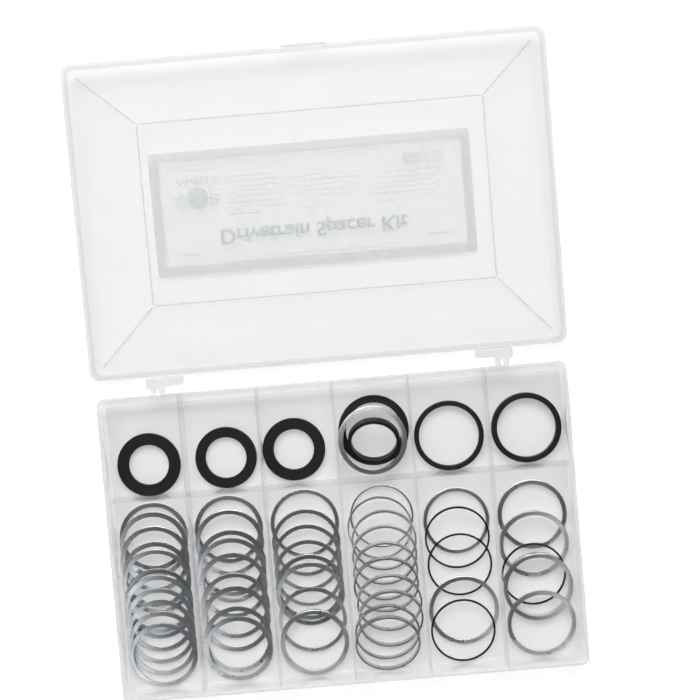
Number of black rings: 11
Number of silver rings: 45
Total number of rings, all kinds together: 56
